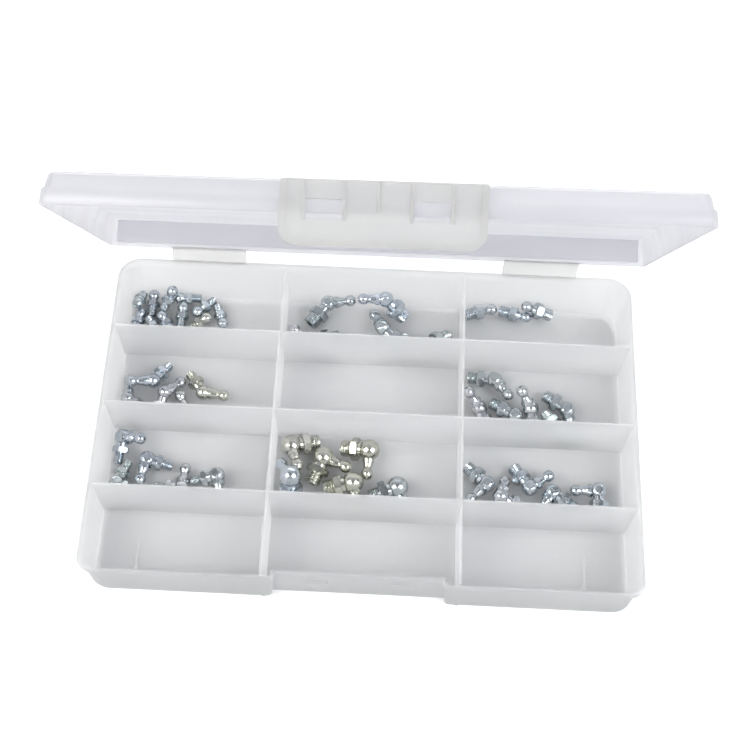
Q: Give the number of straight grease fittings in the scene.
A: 14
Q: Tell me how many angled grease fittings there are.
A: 32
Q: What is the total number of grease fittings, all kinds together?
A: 46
